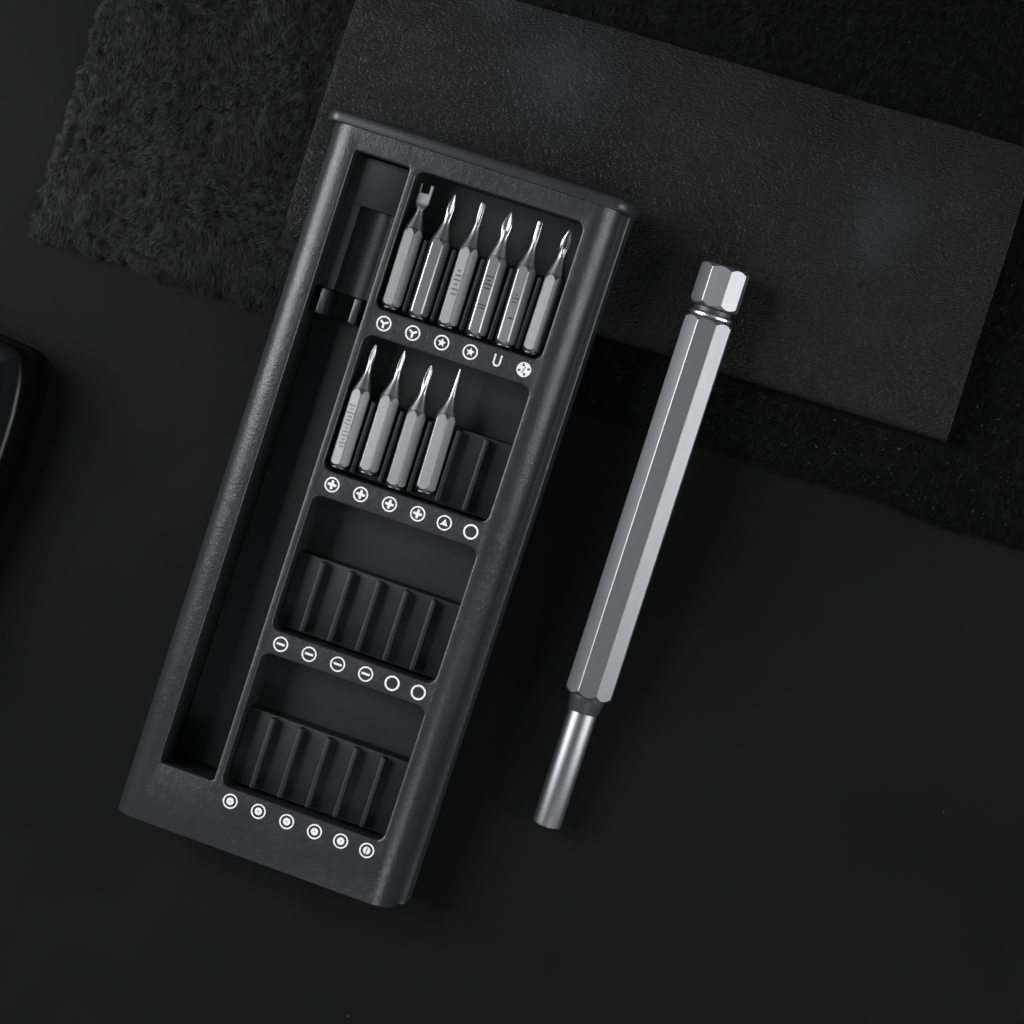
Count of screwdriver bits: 10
